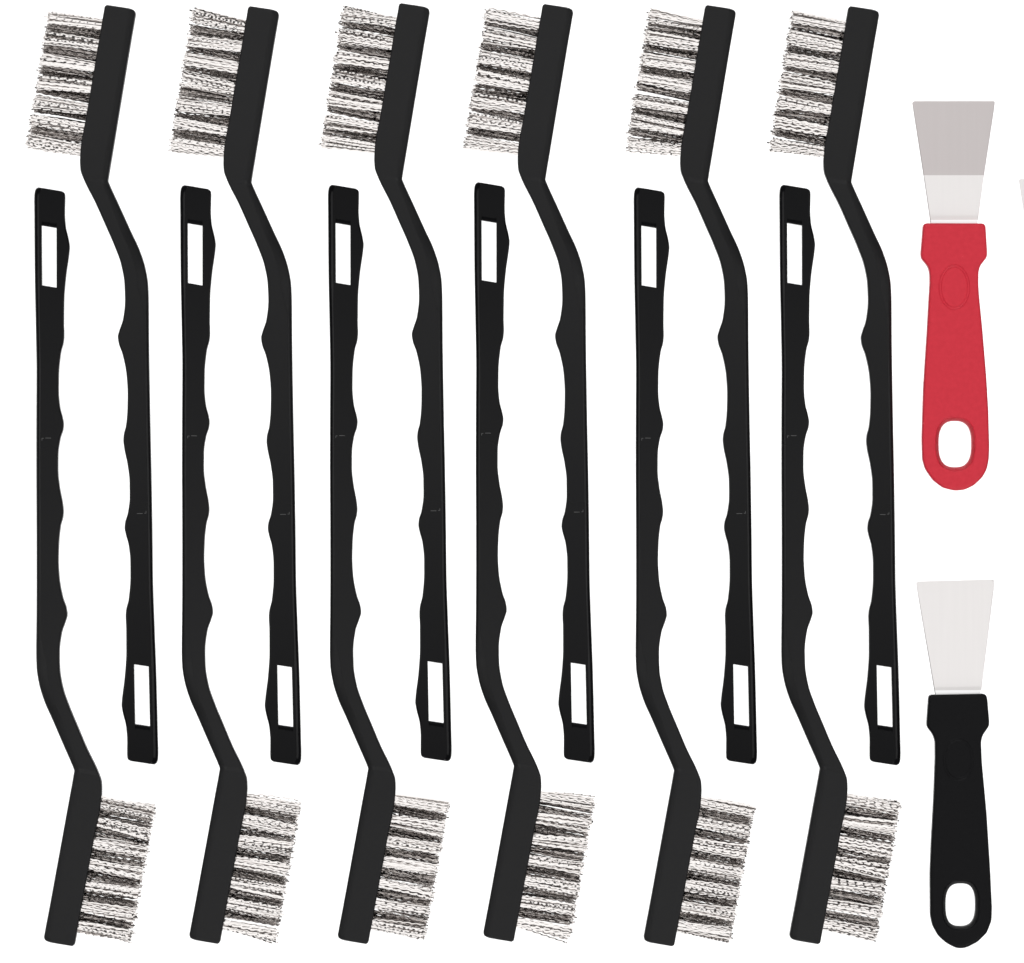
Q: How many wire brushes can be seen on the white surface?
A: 12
